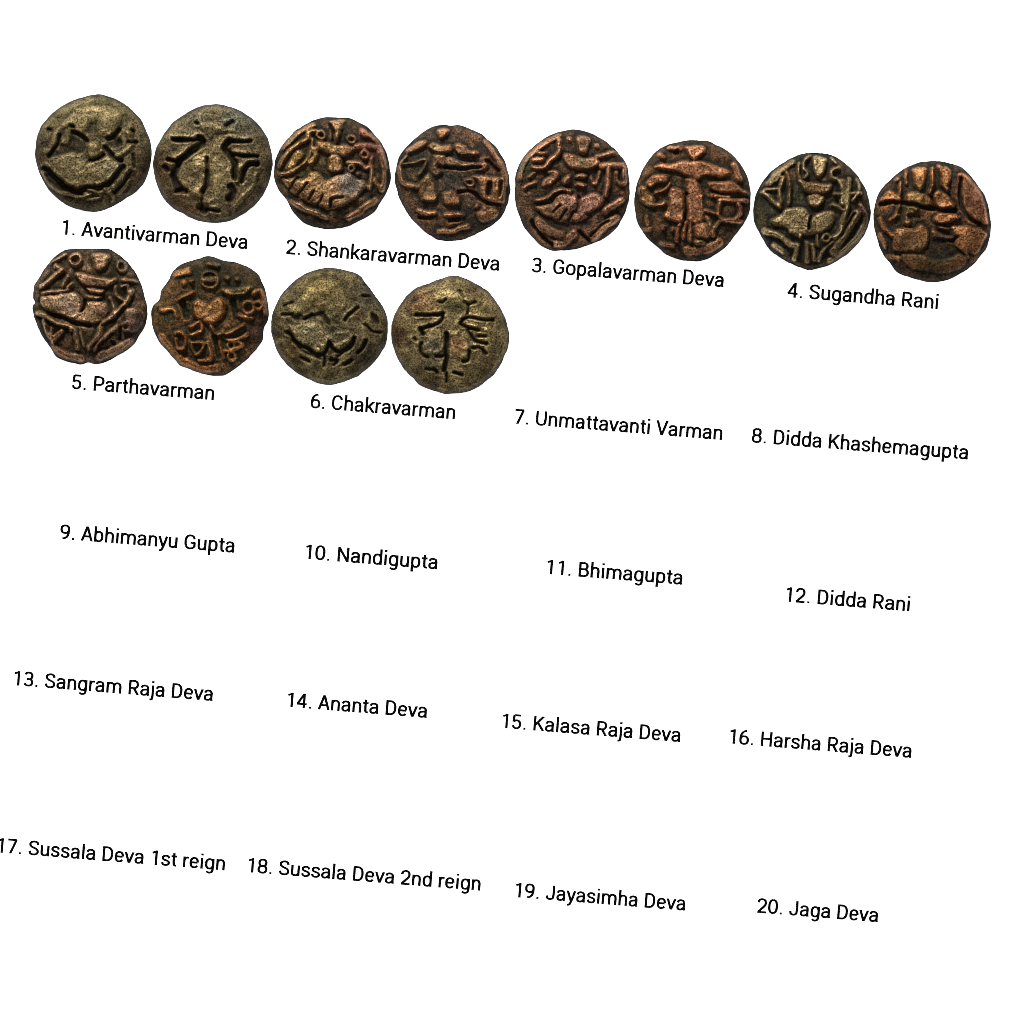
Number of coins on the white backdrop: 12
